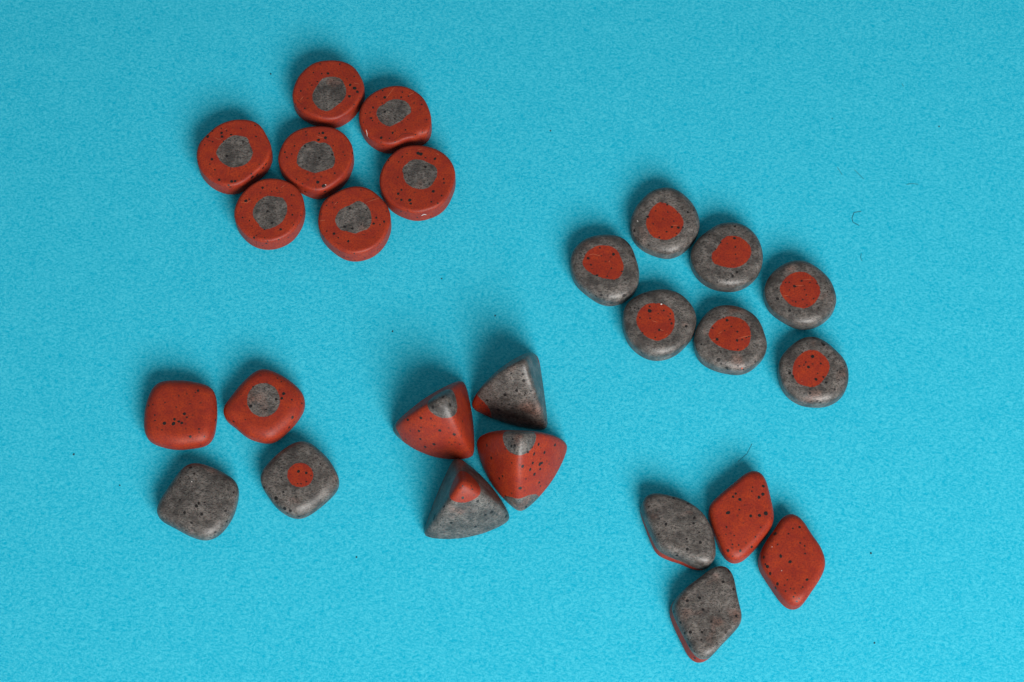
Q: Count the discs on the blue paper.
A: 14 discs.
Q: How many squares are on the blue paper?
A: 4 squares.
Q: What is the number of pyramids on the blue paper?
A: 4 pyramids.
